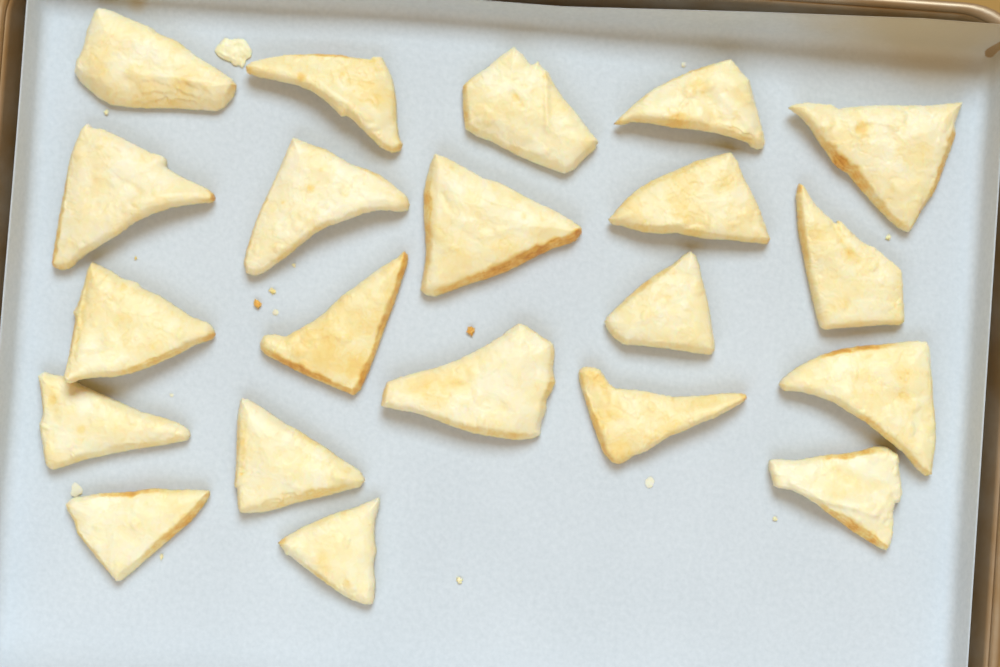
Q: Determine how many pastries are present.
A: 21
